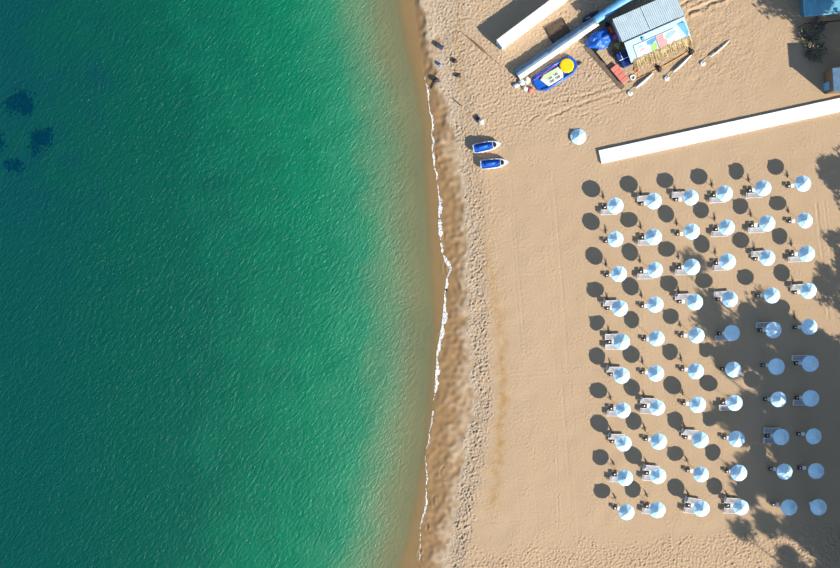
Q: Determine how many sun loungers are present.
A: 40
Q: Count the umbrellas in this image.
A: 61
